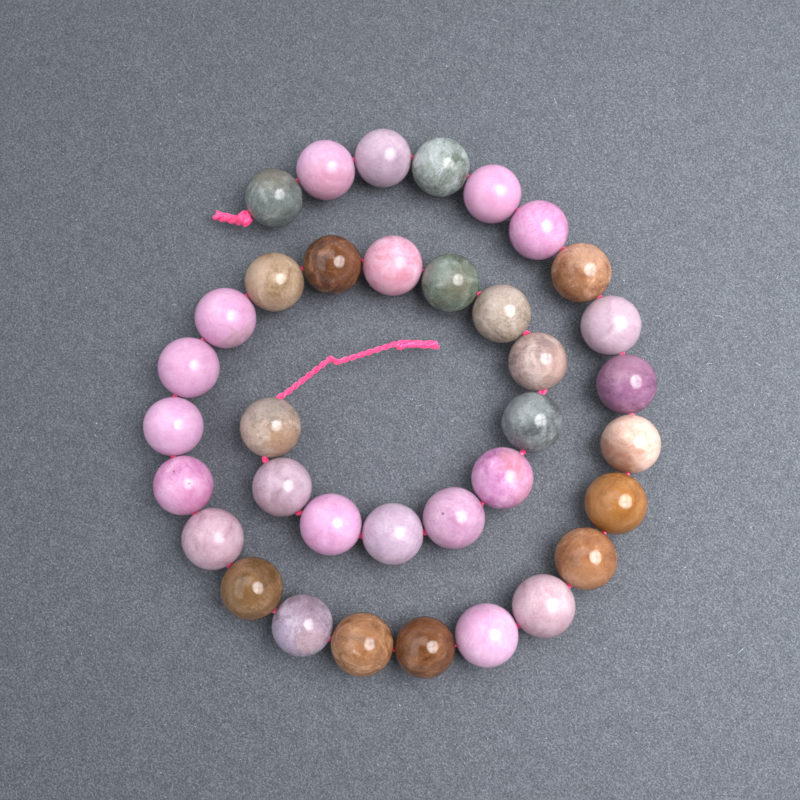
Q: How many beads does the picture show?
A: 36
